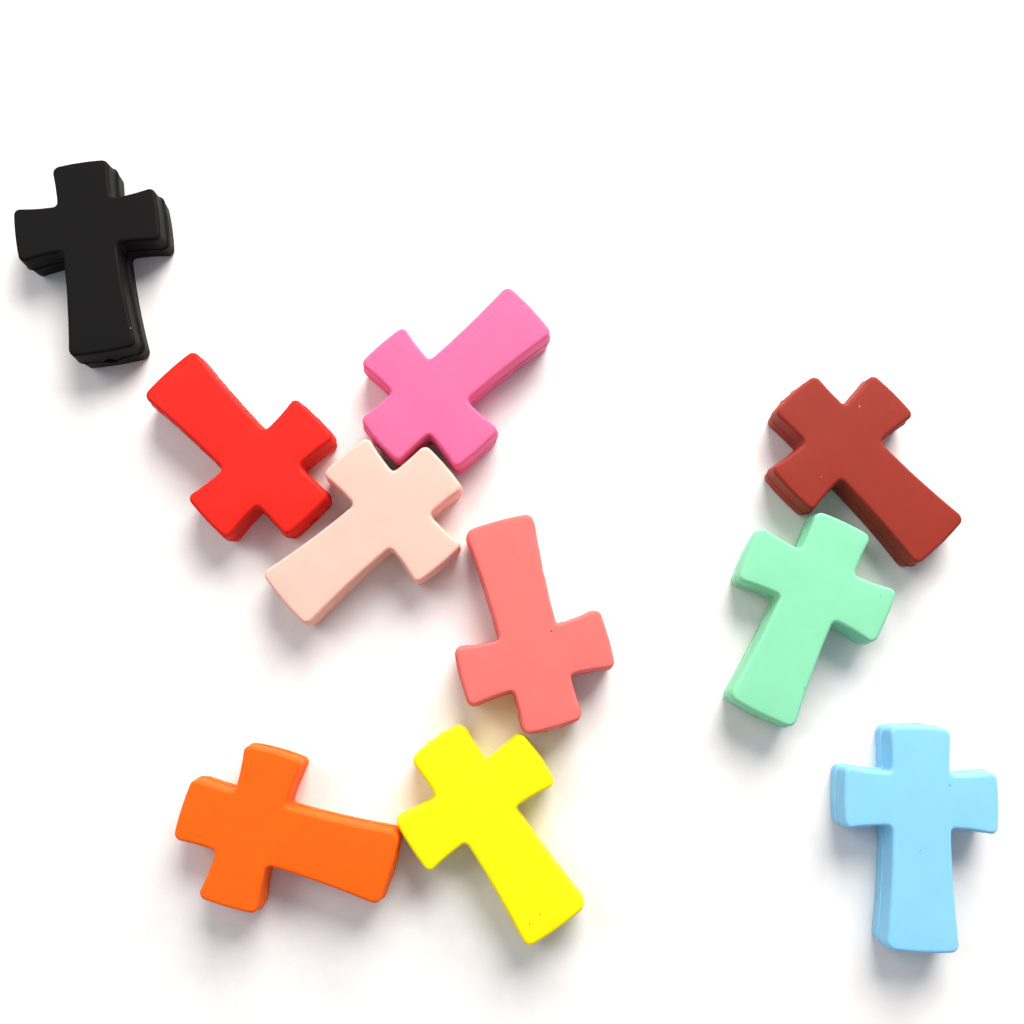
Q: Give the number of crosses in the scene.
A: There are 10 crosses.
